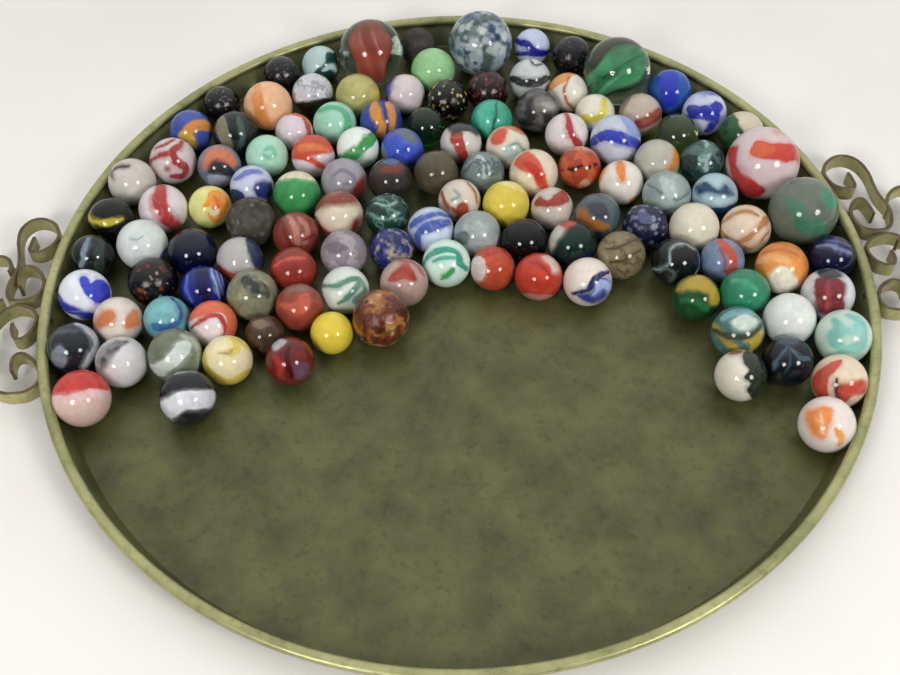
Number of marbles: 122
